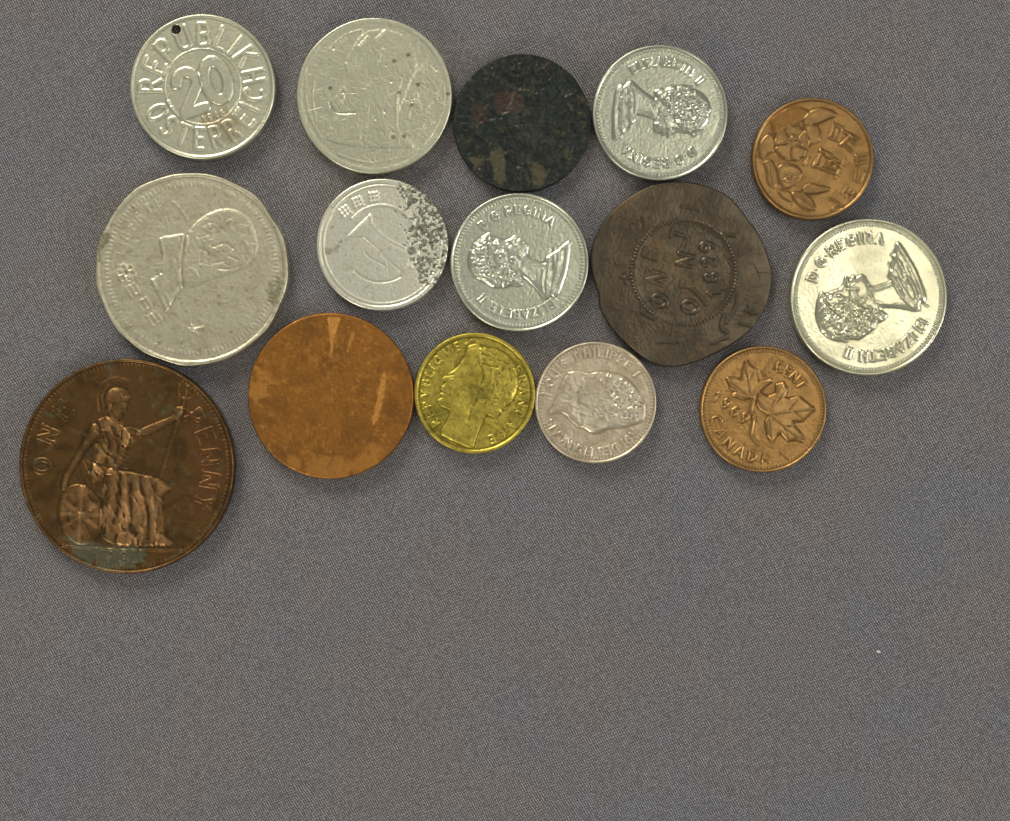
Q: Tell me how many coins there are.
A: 15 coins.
